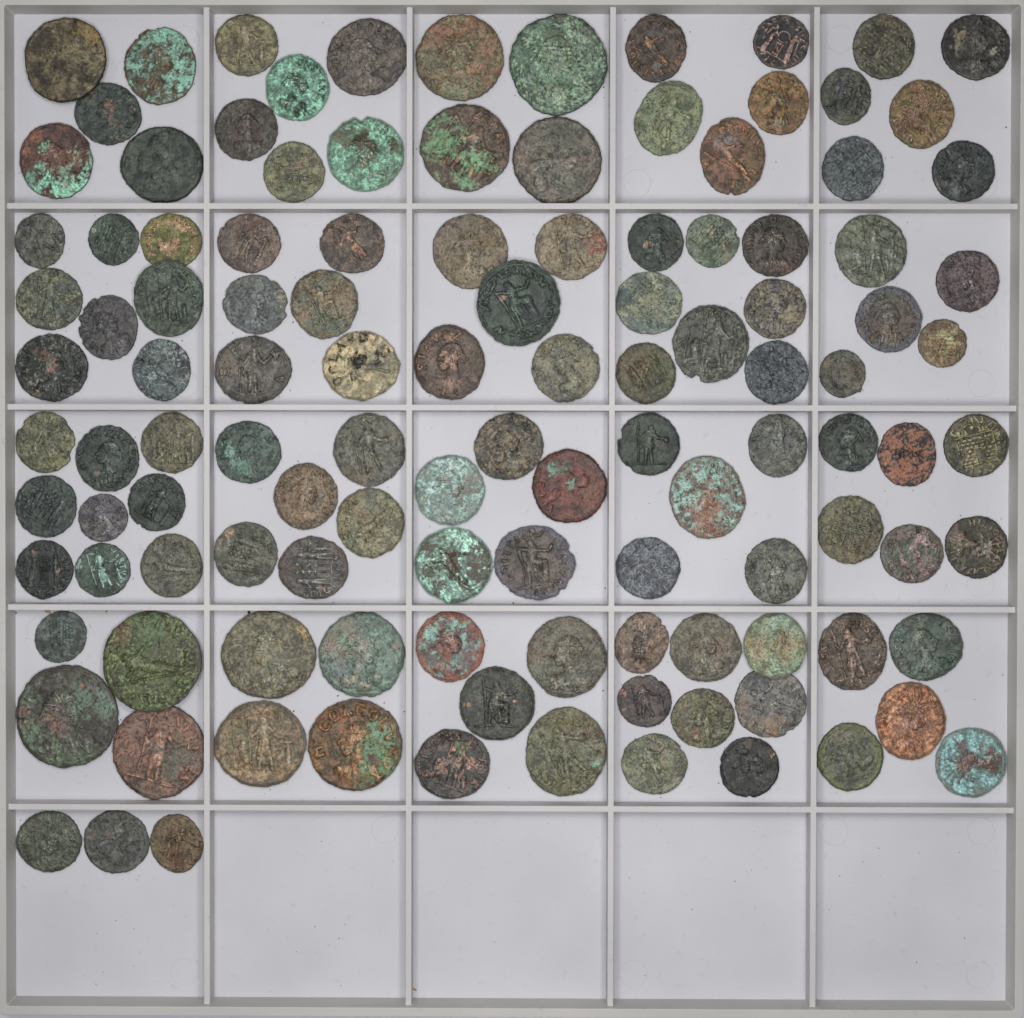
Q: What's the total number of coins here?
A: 118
